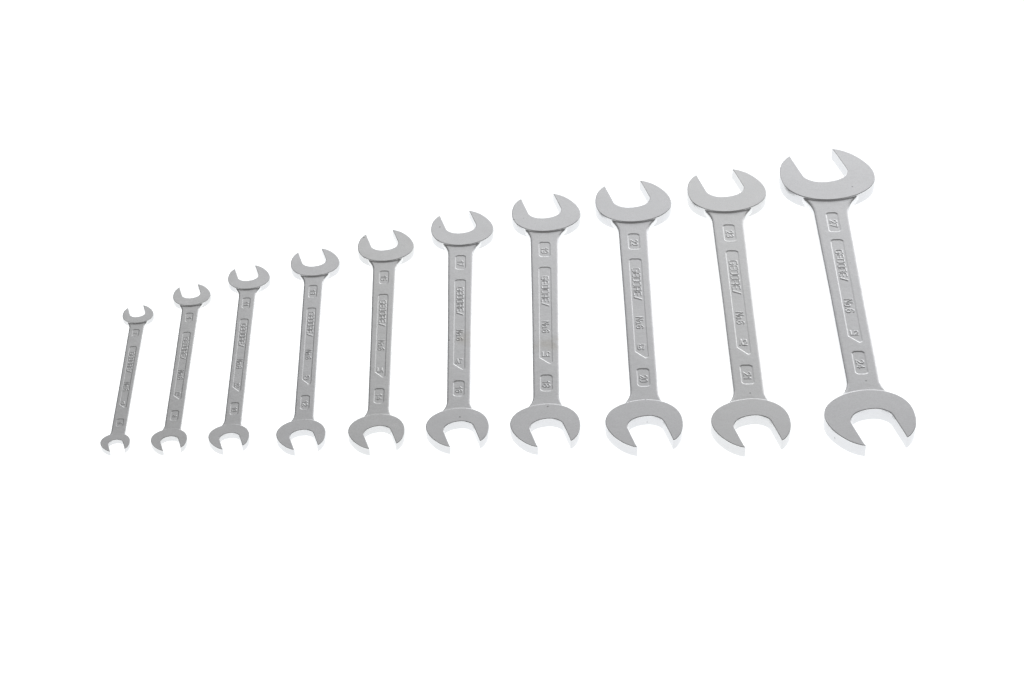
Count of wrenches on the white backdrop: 10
